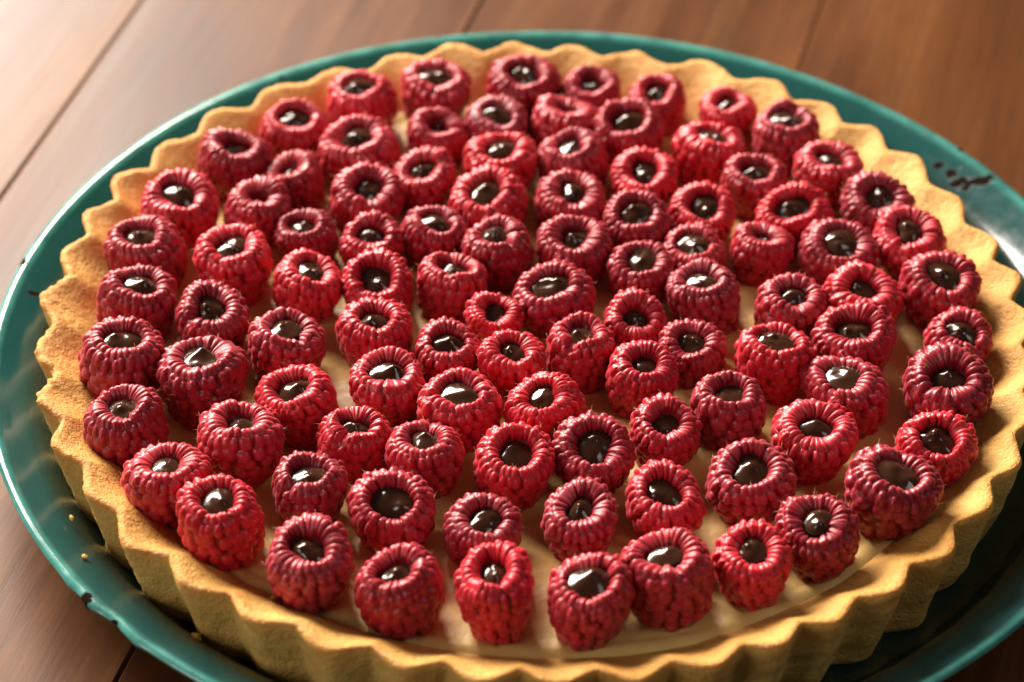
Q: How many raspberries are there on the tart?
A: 99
